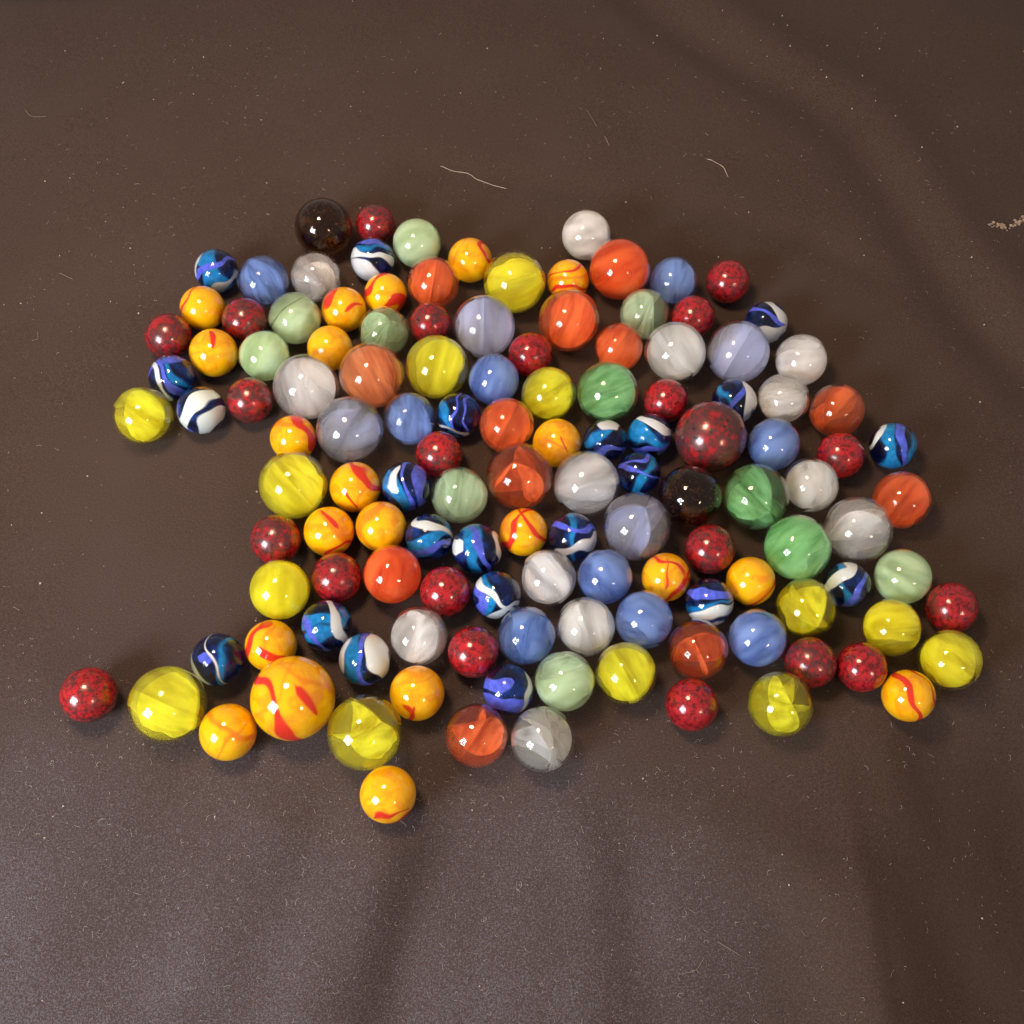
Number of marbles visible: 129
